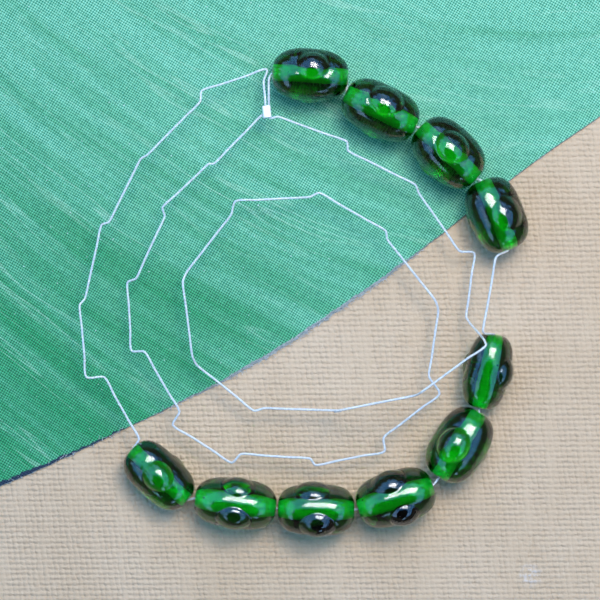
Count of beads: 10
